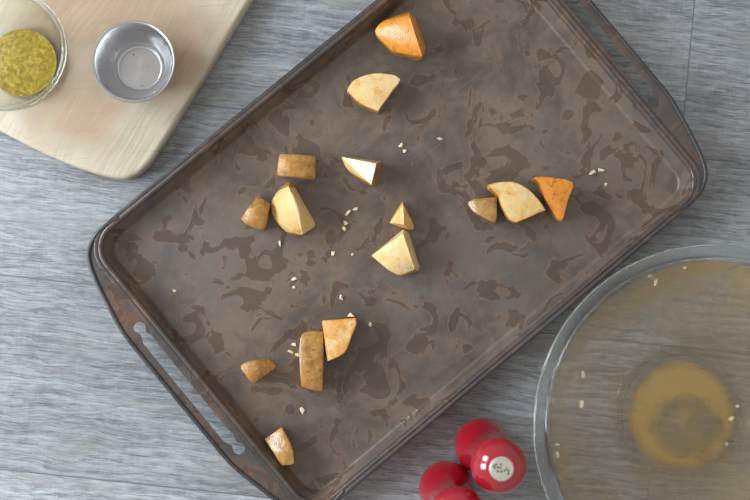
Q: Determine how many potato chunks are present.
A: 15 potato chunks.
